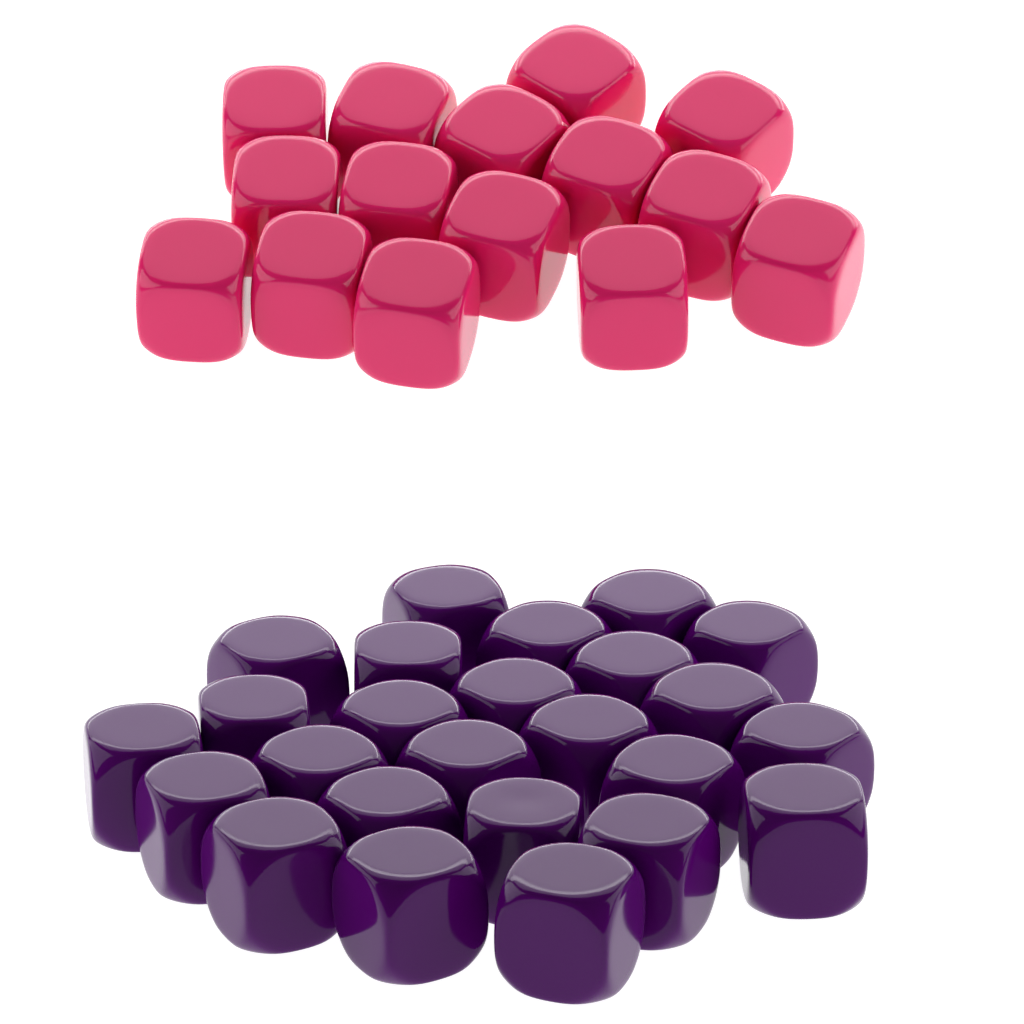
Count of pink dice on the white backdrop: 15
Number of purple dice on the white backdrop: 25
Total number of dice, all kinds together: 40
